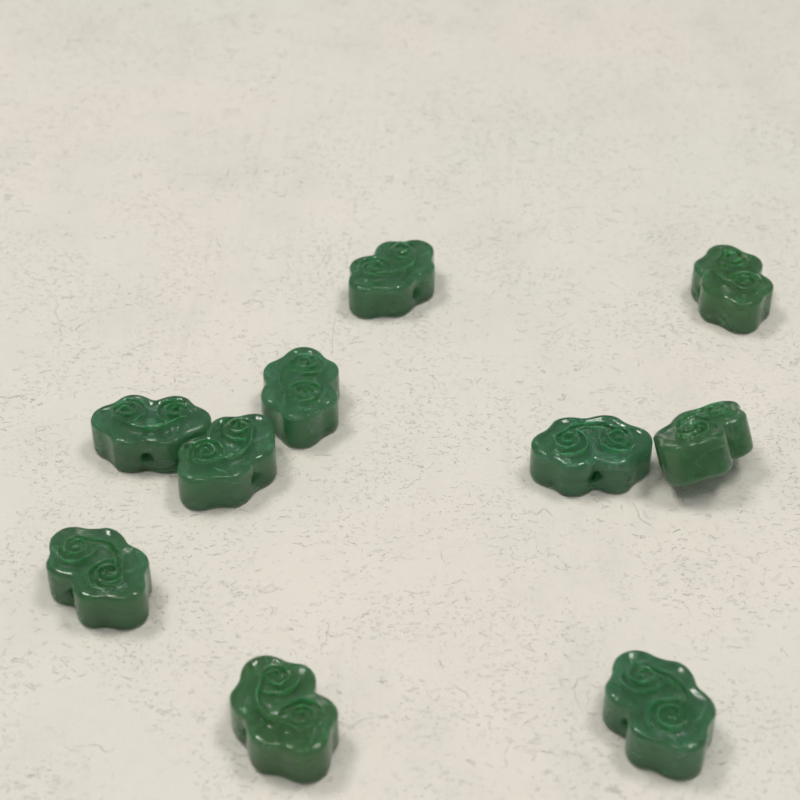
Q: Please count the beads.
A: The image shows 10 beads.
